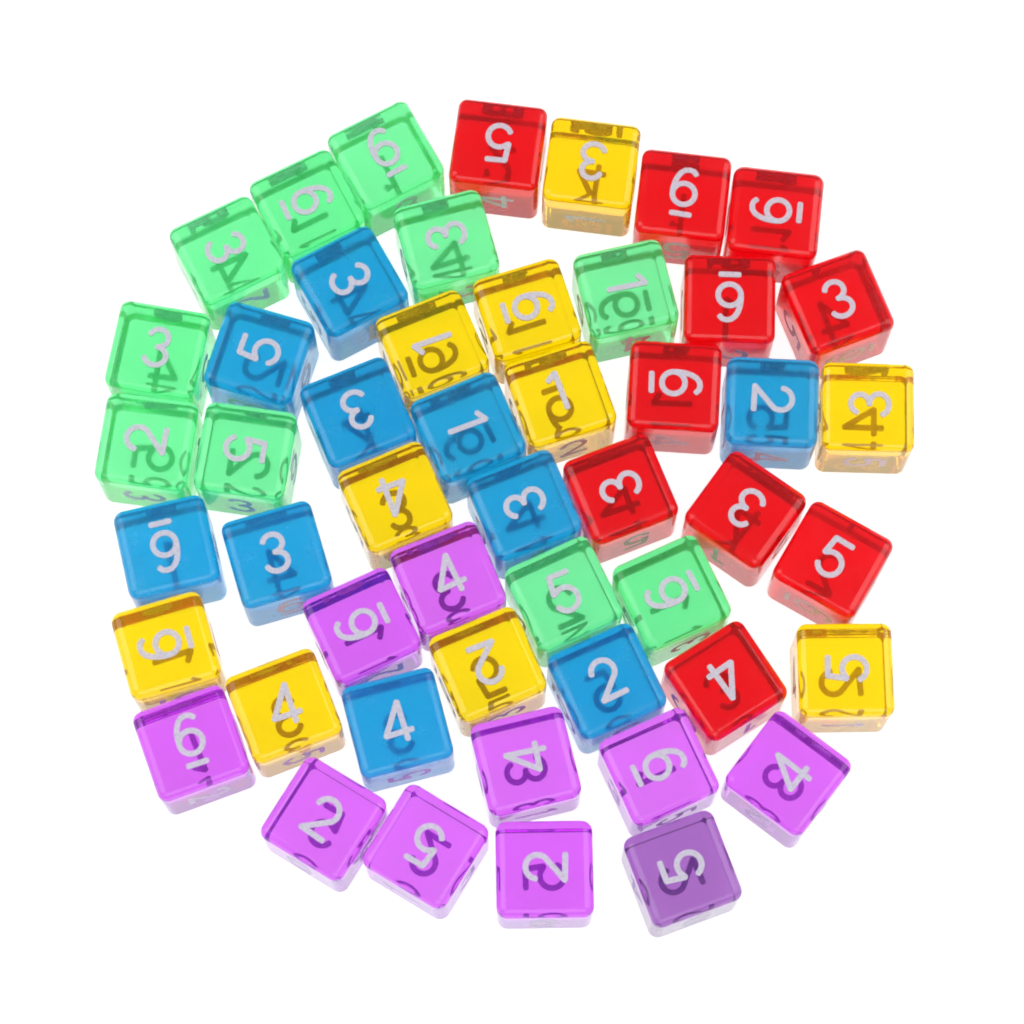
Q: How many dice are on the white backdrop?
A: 50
